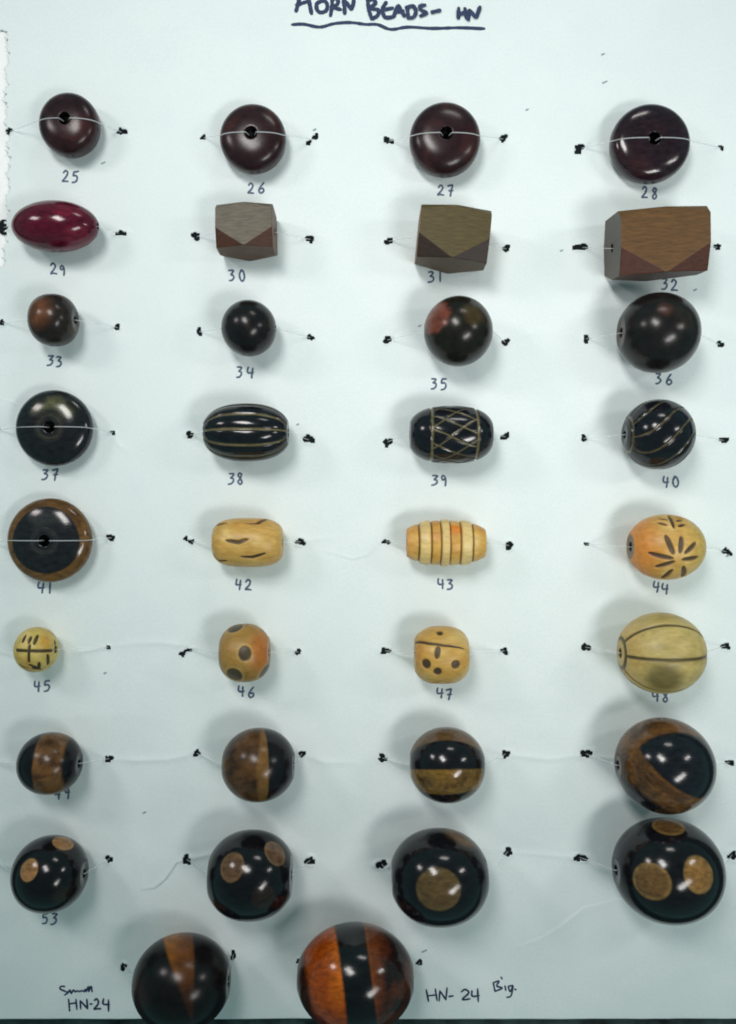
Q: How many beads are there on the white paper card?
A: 34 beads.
